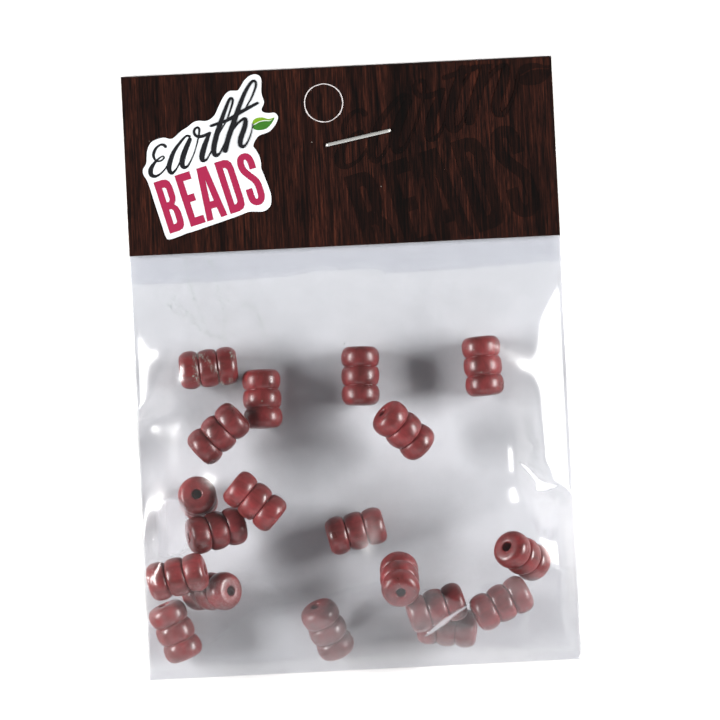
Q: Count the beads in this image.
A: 19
